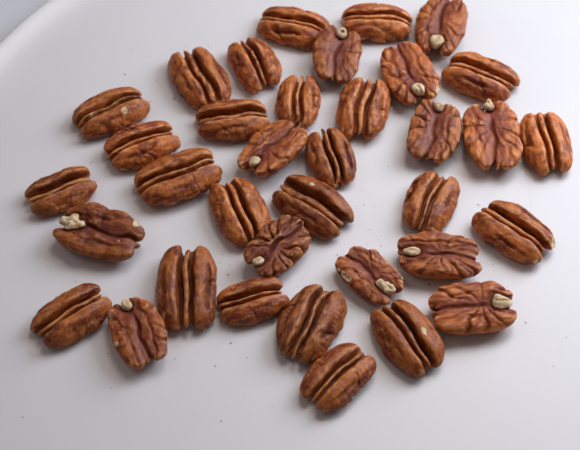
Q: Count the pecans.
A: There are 36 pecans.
